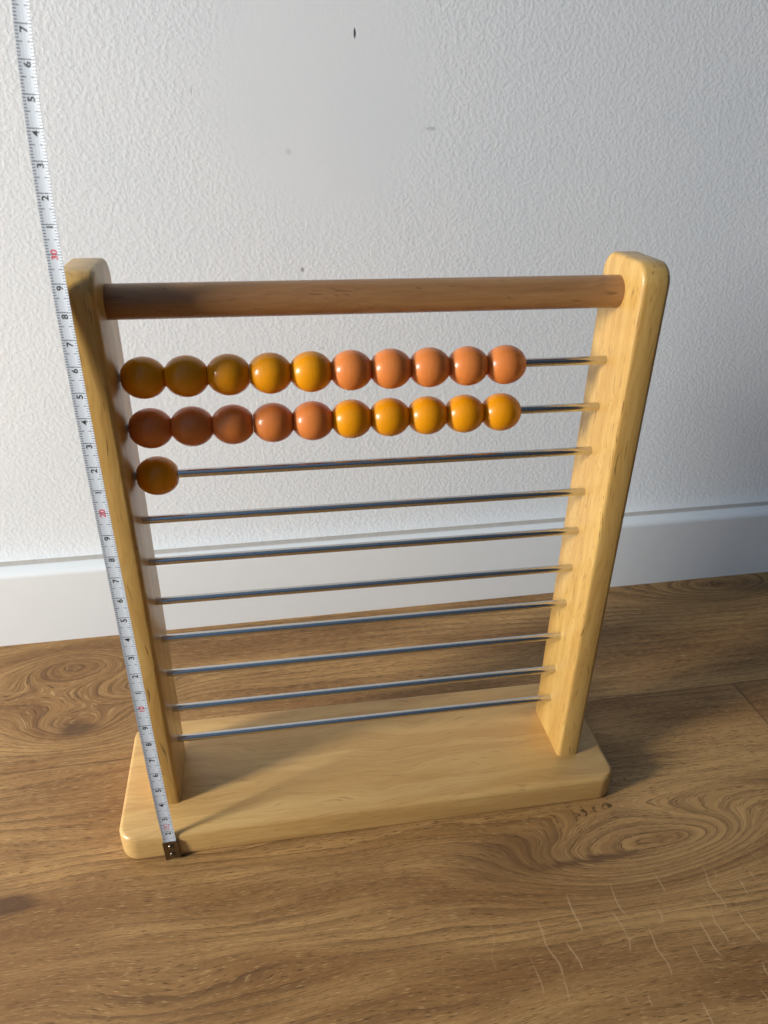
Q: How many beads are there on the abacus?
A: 21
